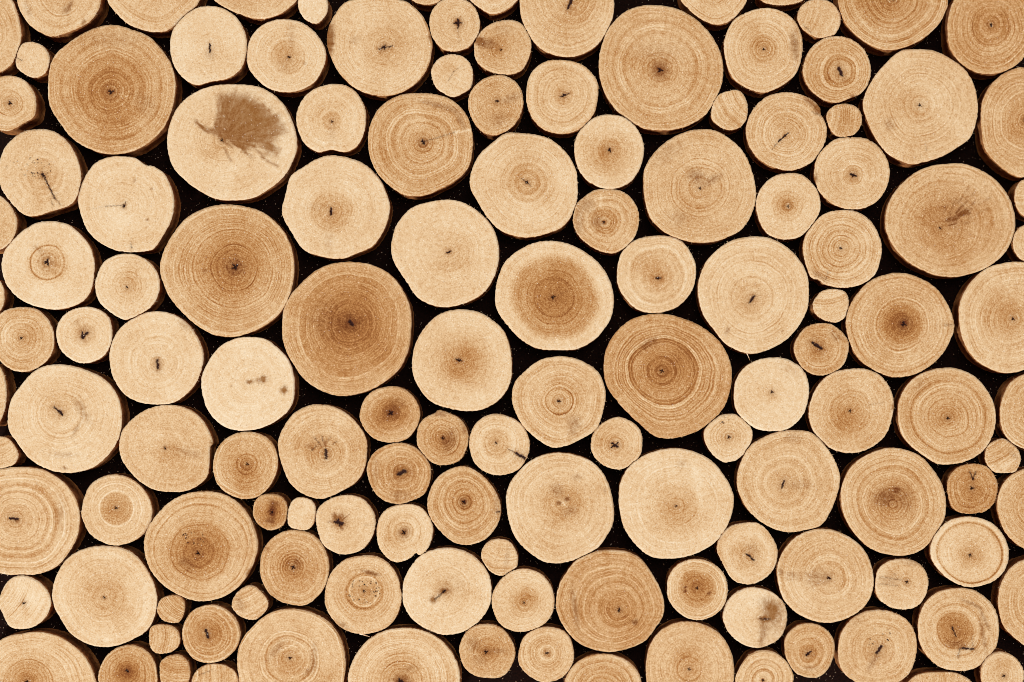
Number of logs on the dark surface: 135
